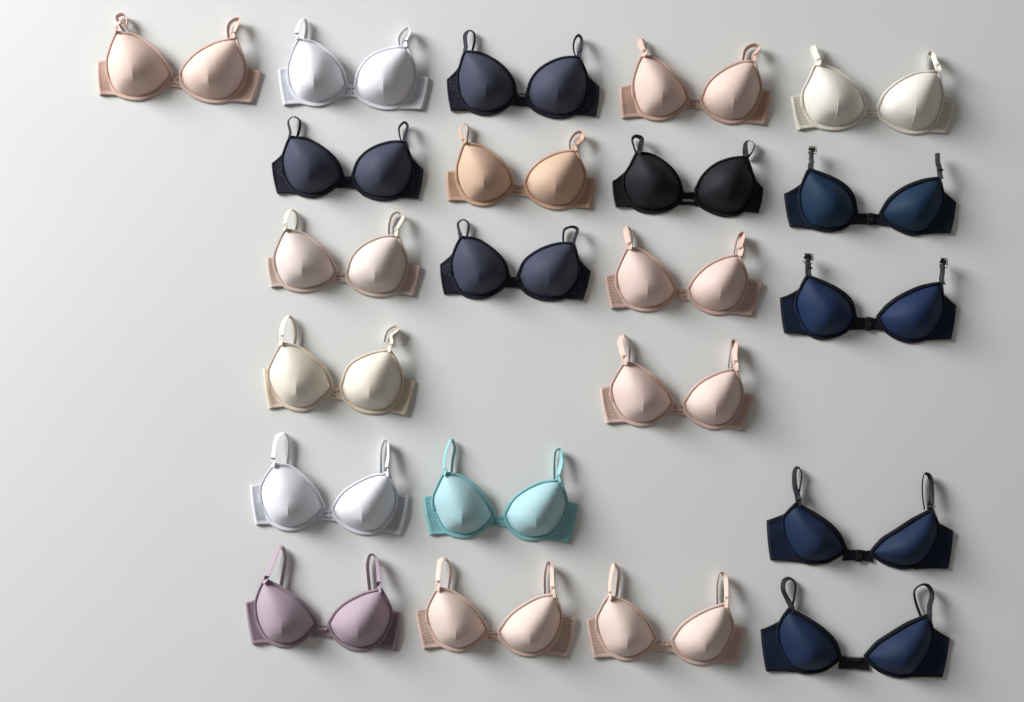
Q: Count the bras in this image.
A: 22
